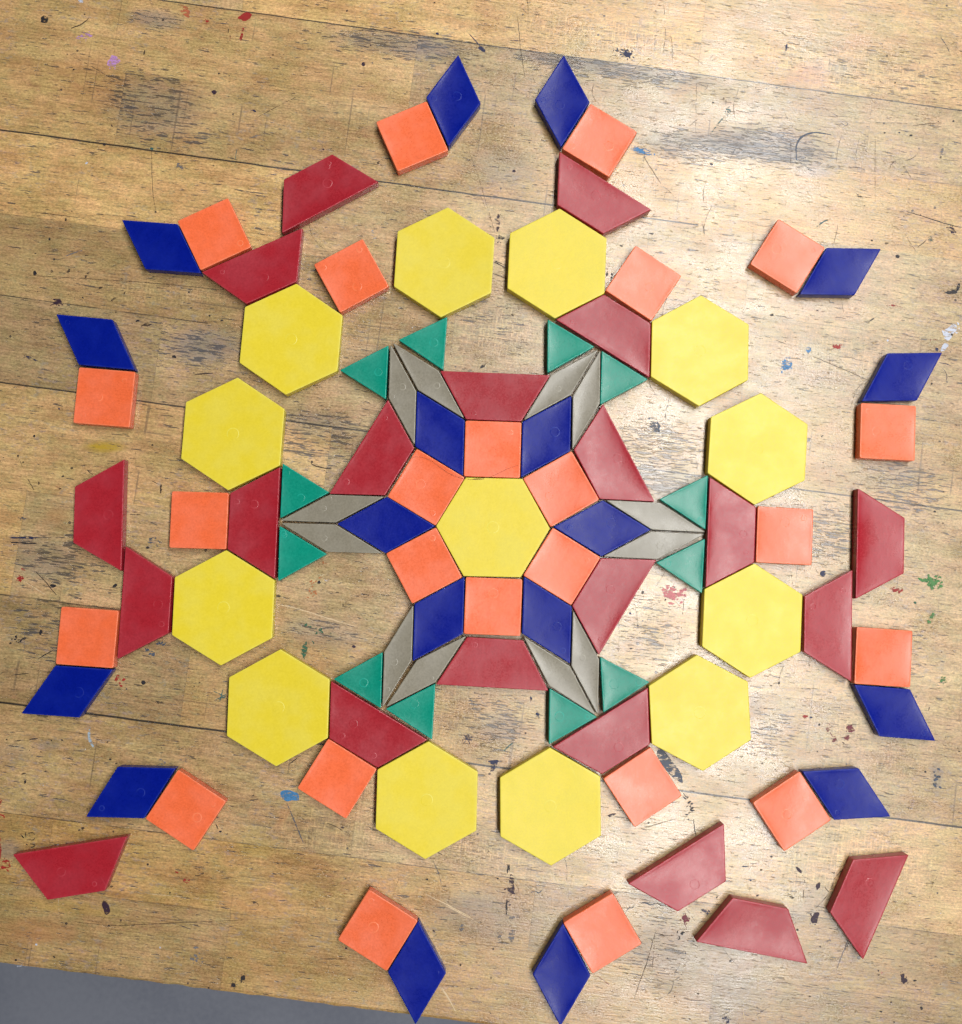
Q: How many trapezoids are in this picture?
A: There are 21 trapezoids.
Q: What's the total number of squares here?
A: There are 24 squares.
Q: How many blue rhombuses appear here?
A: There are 18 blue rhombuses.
